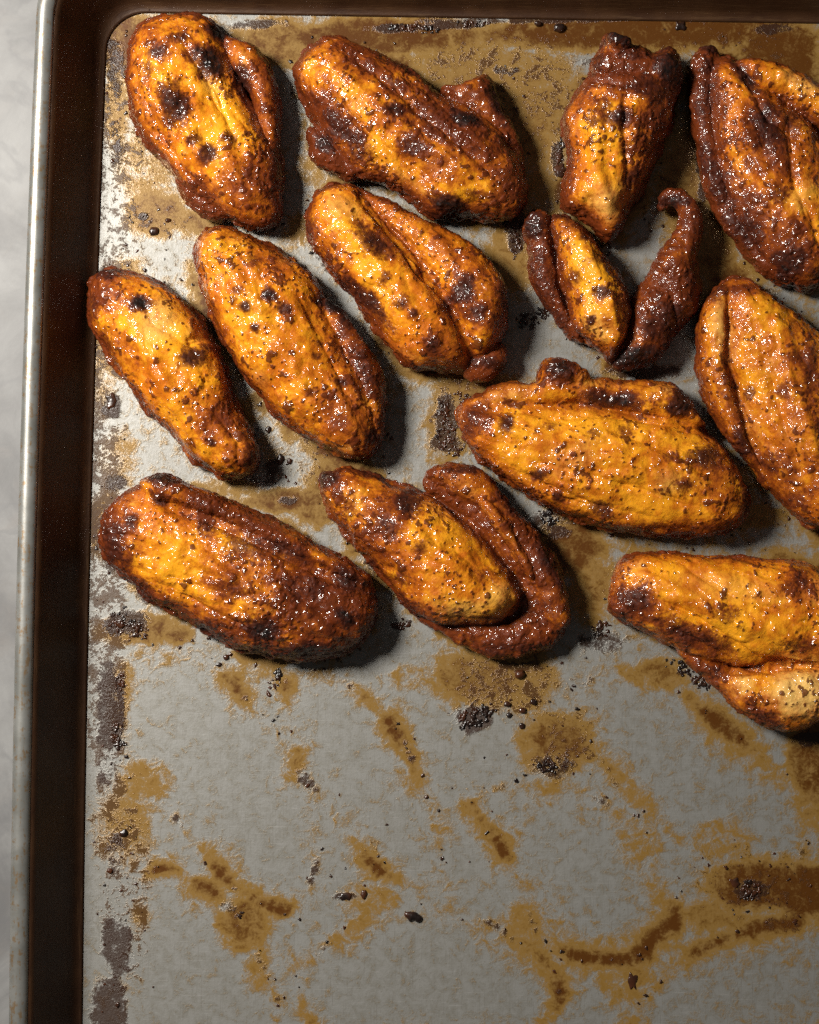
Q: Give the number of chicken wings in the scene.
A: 13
